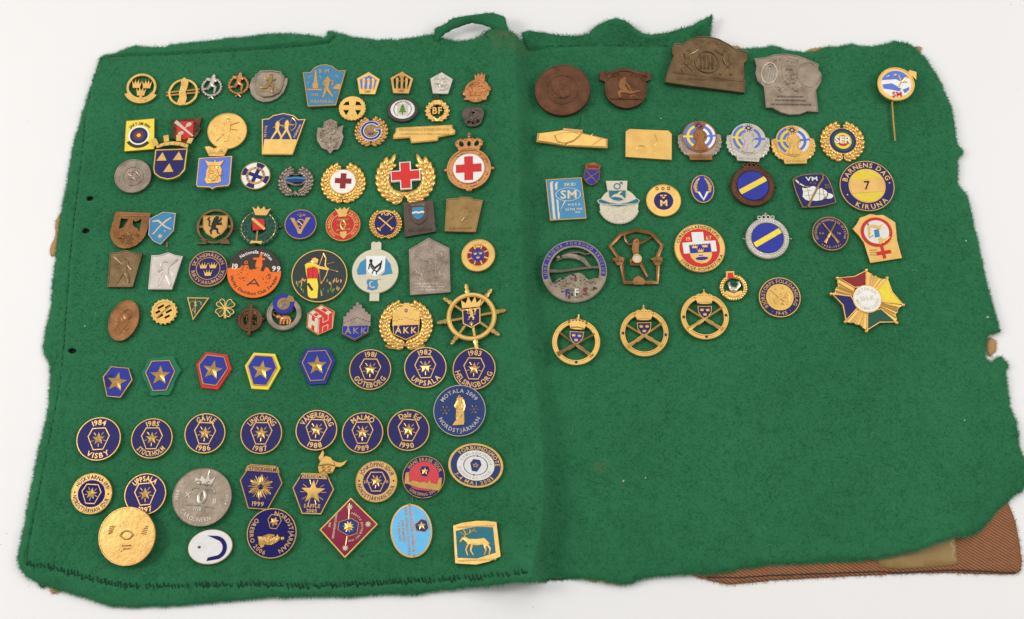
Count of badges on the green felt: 117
